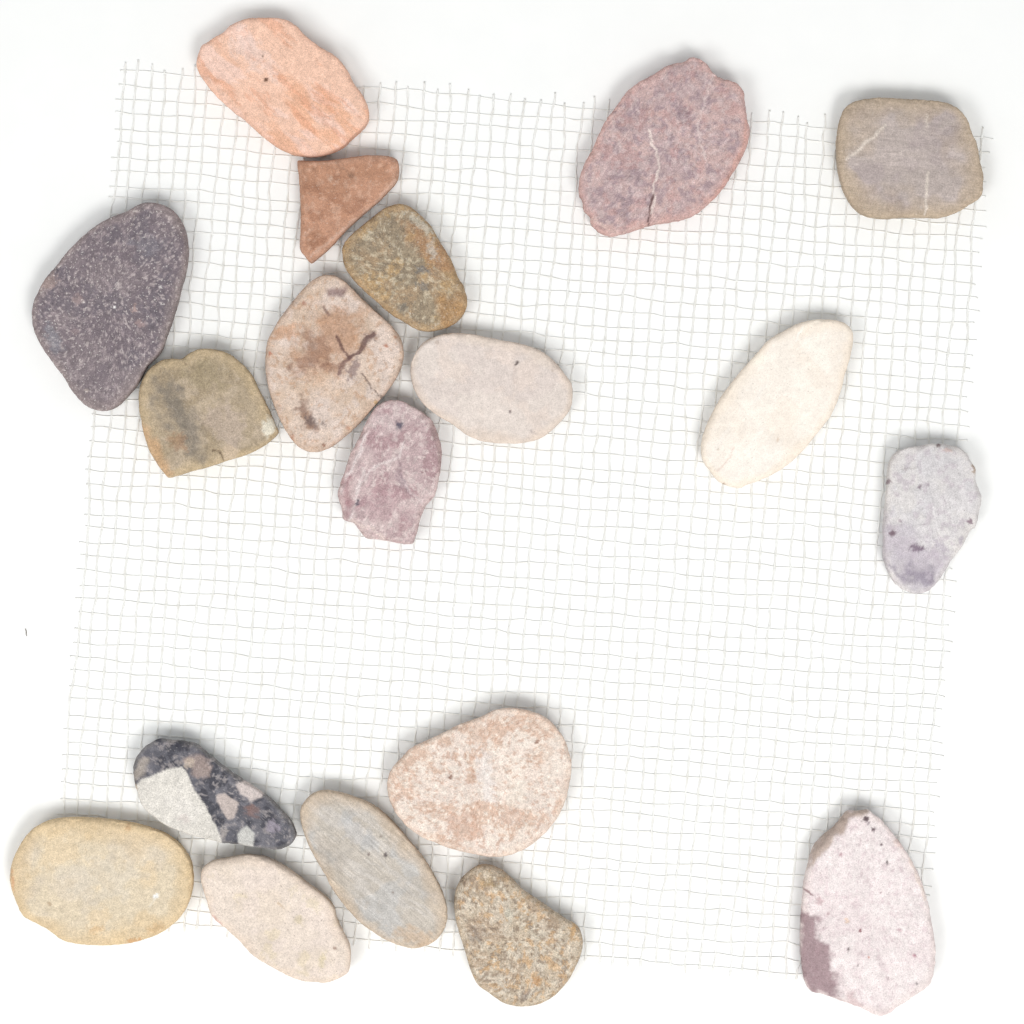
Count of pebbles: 19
